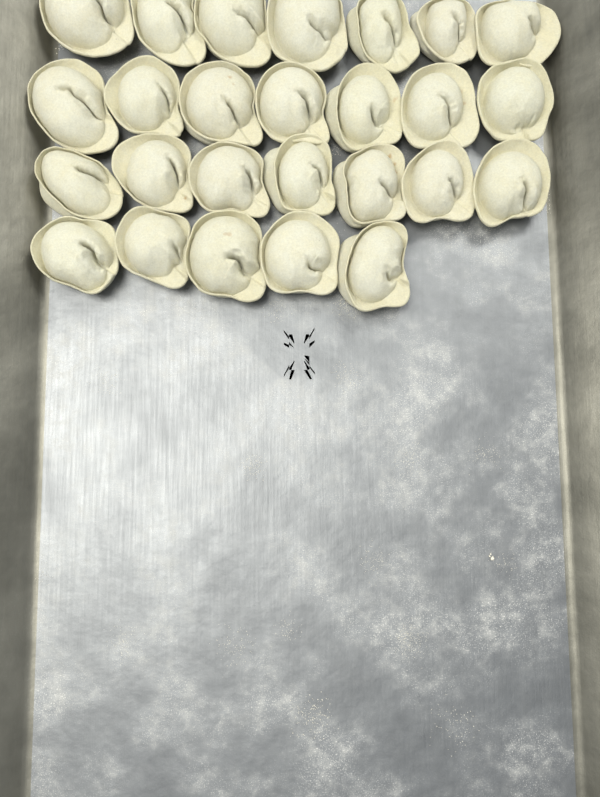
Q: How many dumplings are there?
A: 26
